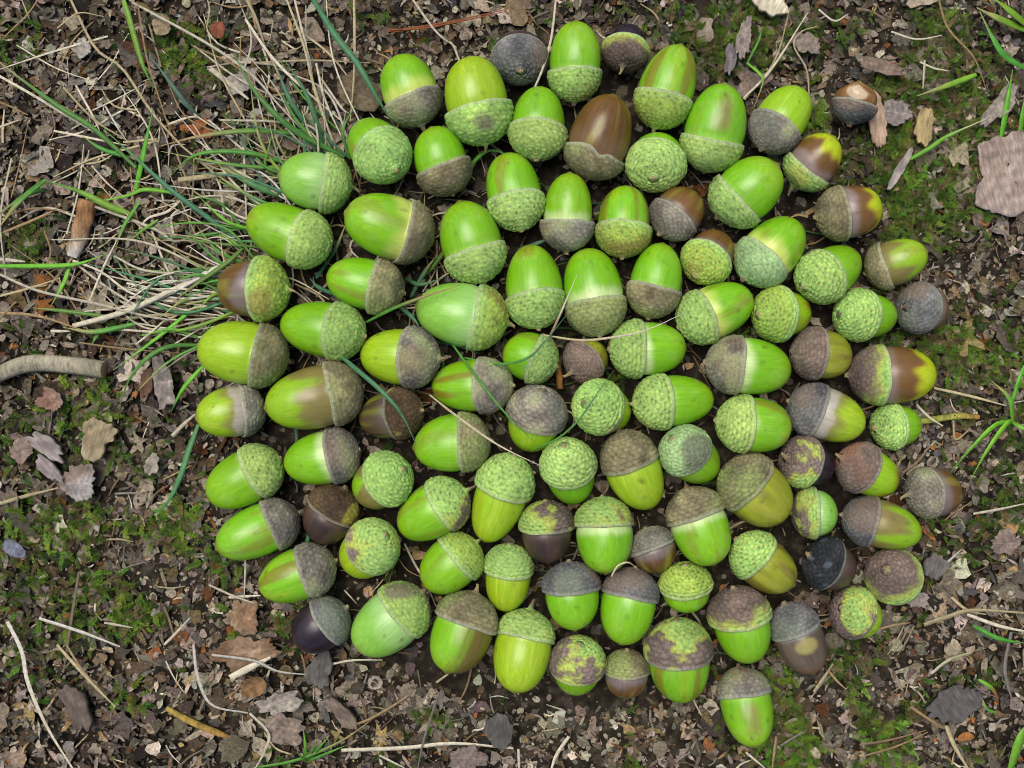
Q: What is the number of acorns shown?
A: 100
